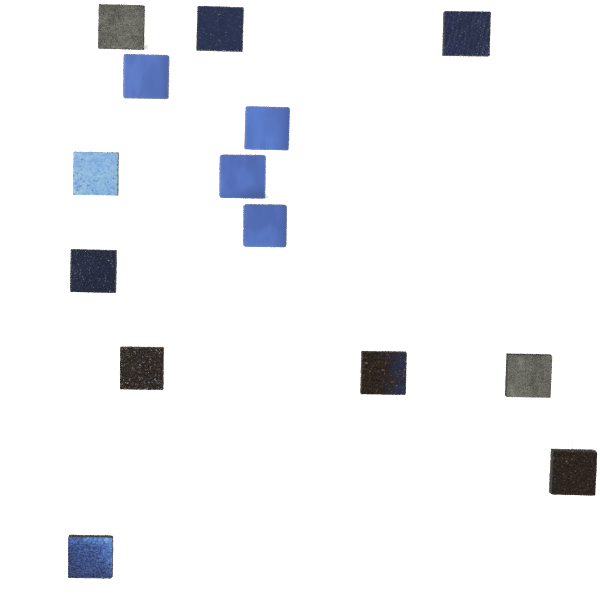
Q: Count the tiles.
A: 14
